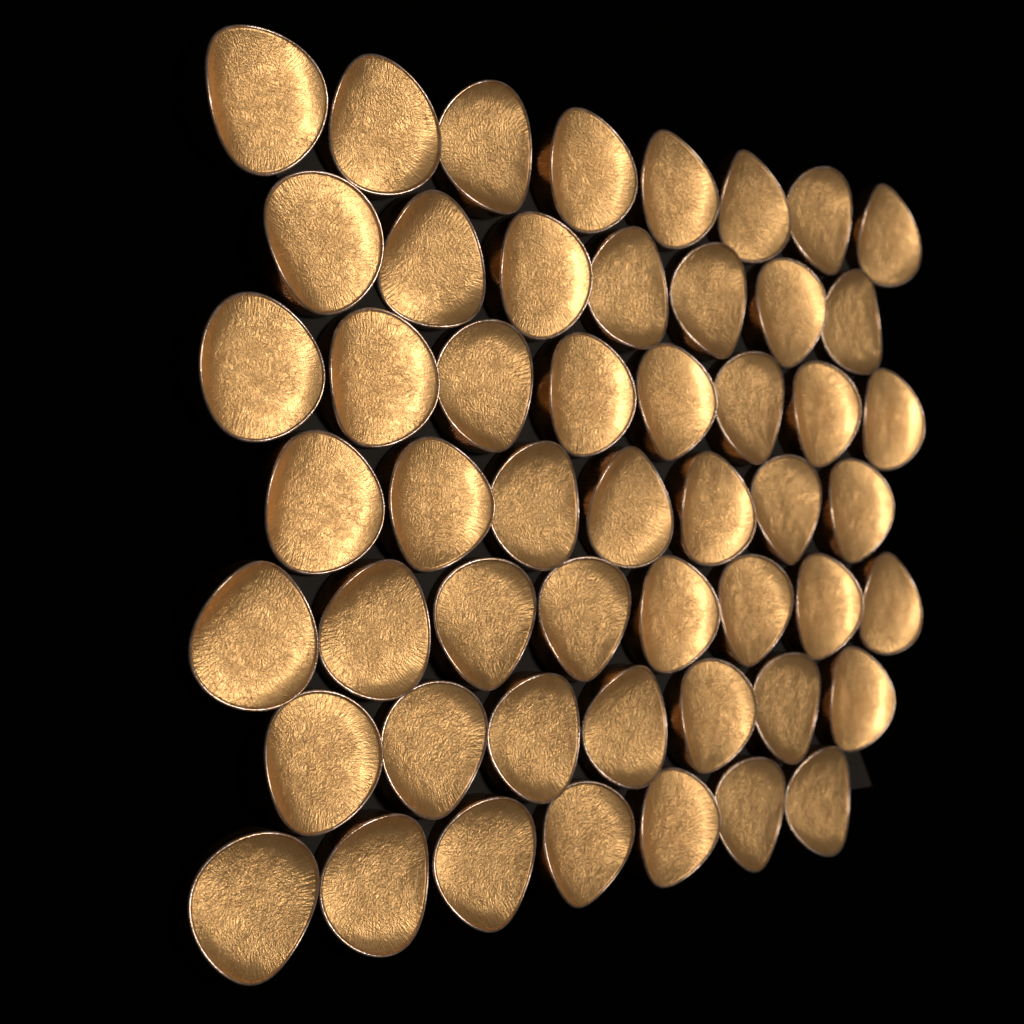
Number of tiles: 52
